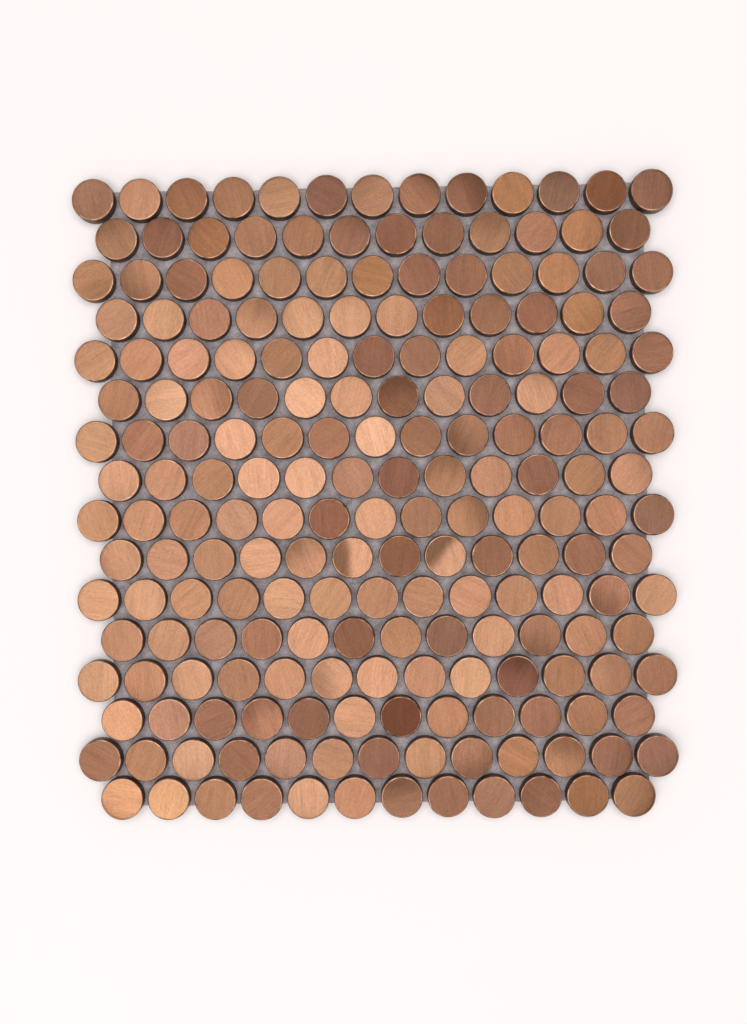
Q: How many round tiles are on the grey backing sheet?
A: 200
